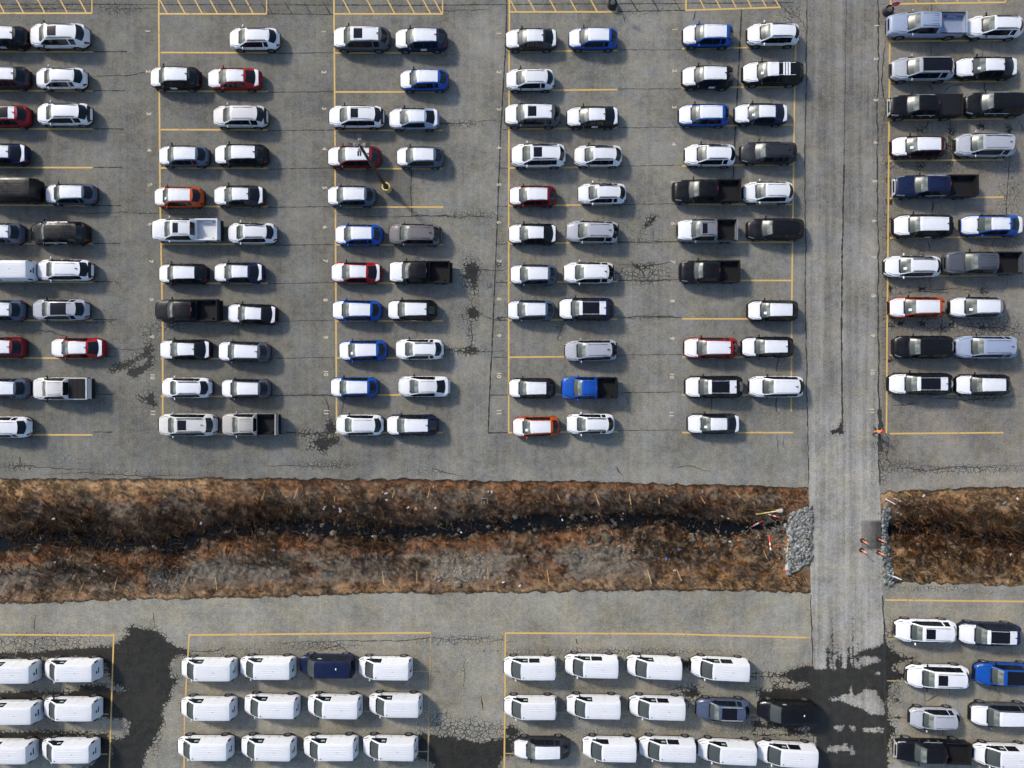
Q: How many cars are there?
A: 111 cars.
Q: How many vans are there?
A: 33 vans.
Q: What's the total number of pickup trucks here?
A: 14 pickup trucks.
